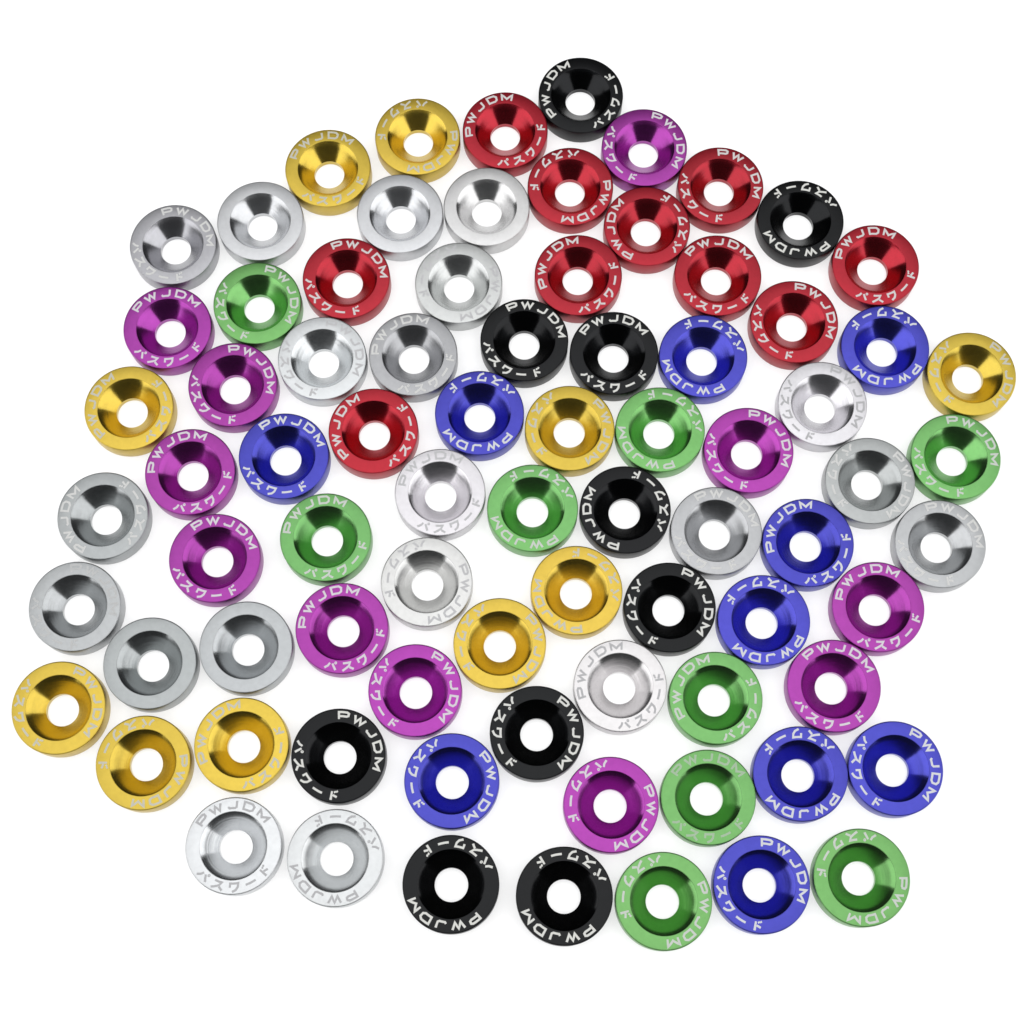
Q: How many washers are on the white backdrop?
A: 80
